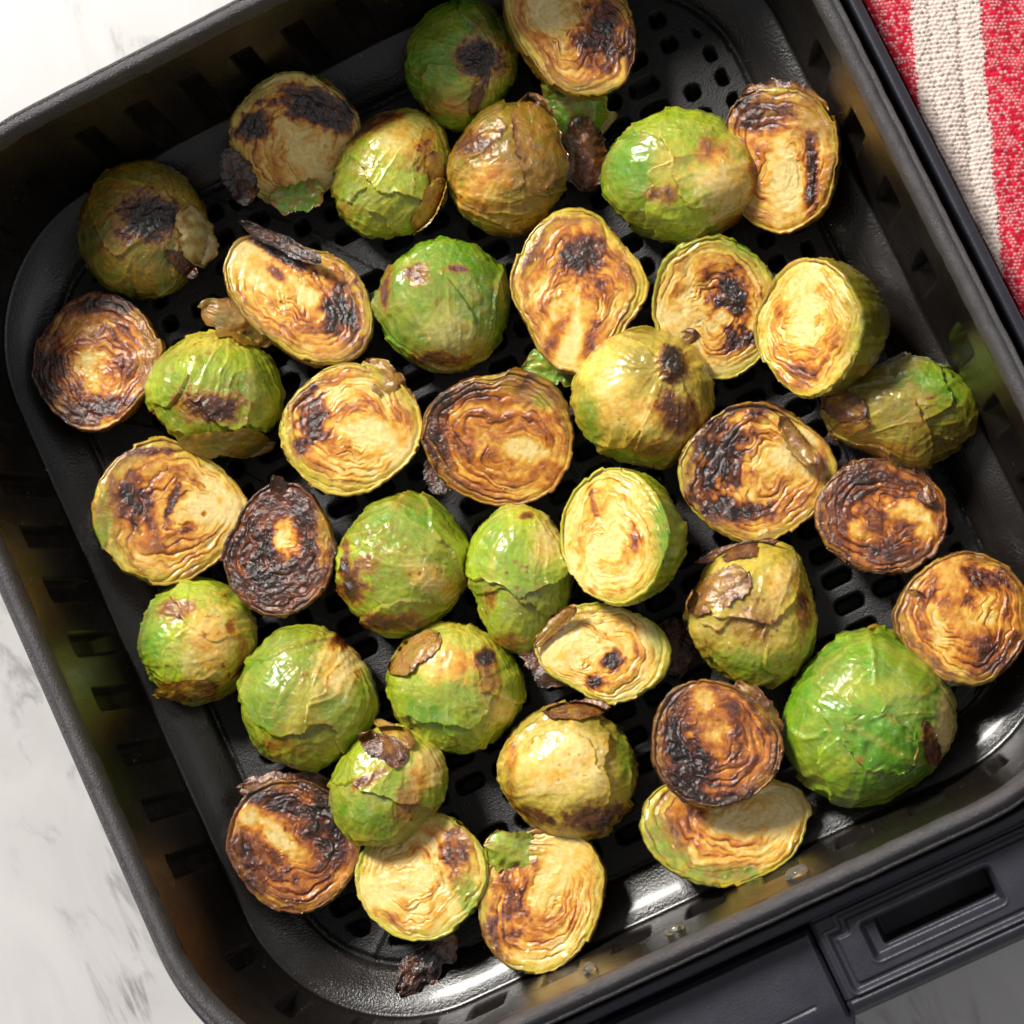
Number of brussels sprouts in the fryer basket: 40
